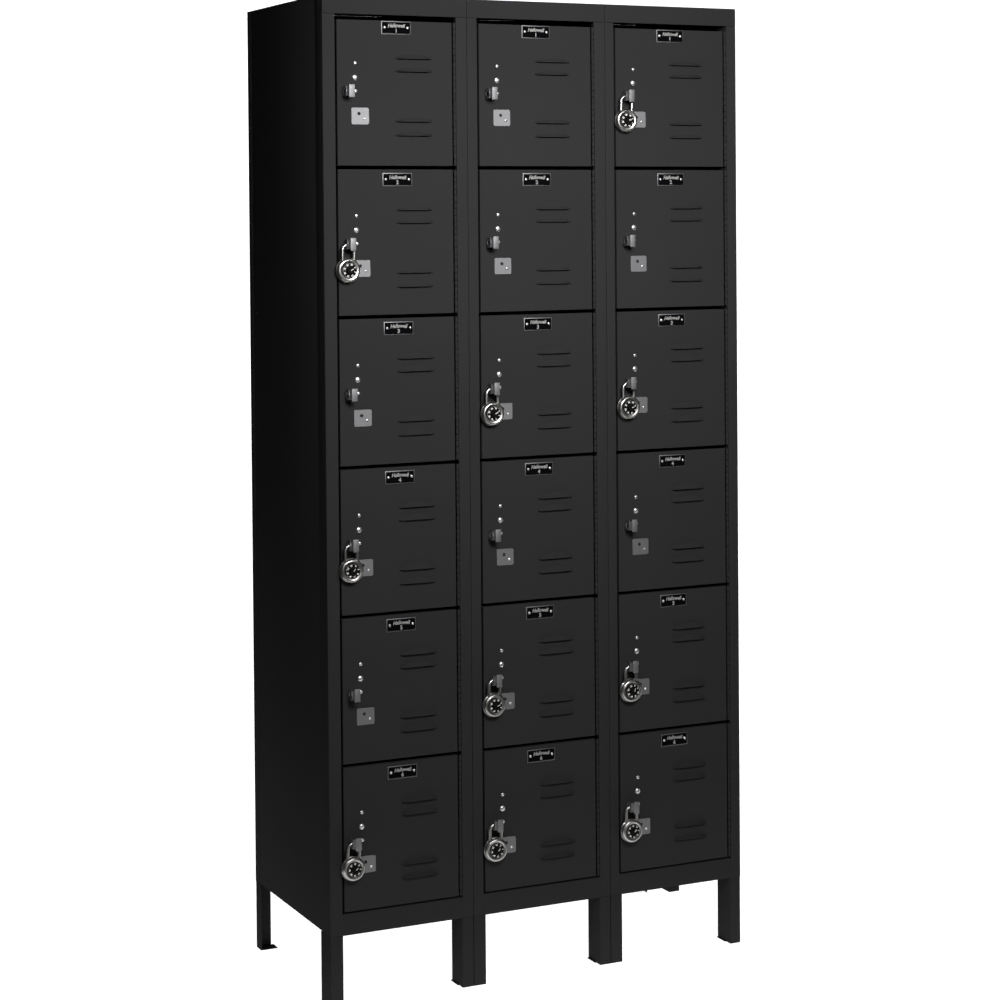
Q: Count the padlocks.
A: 10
